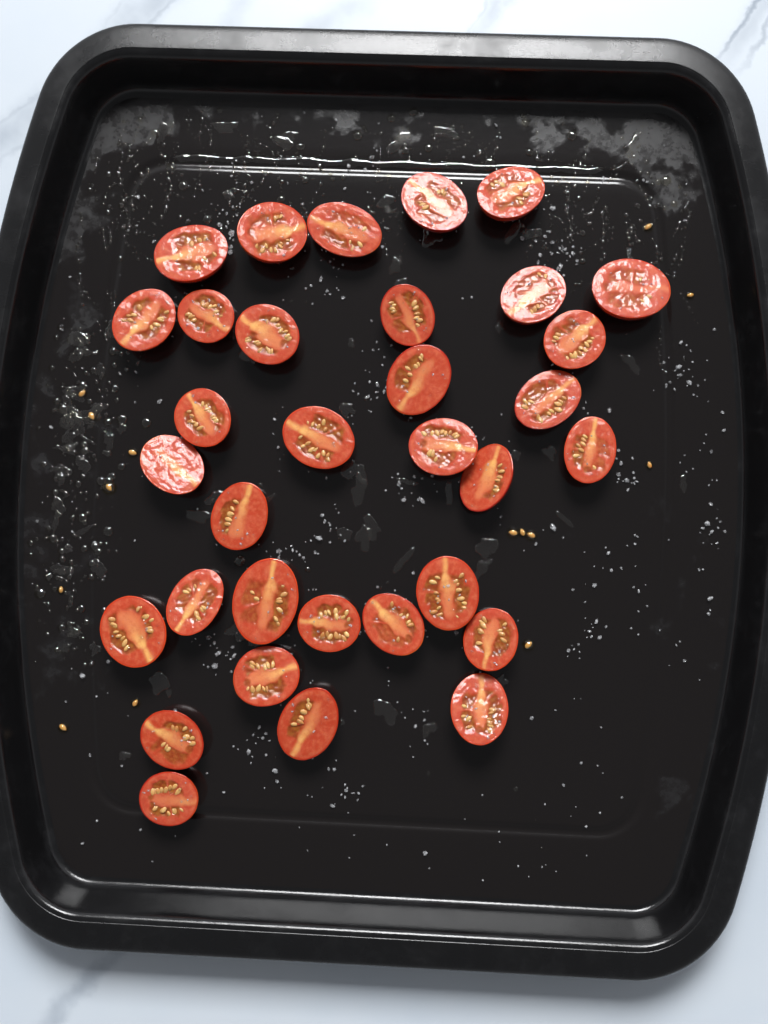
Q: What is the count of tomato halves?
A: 33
